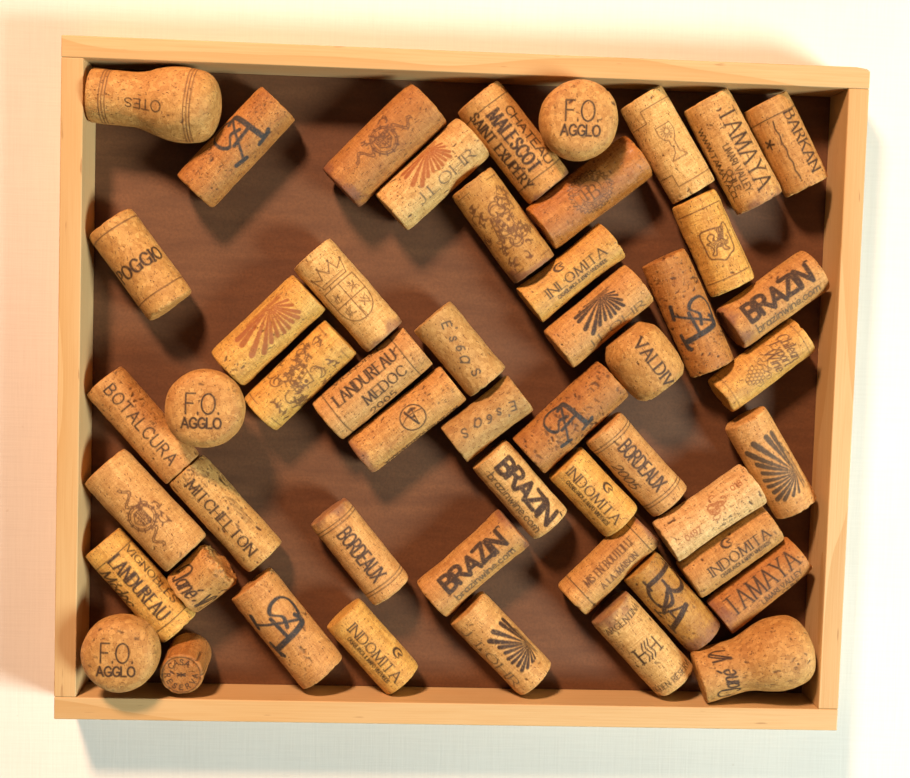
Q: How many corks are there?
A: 51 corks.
